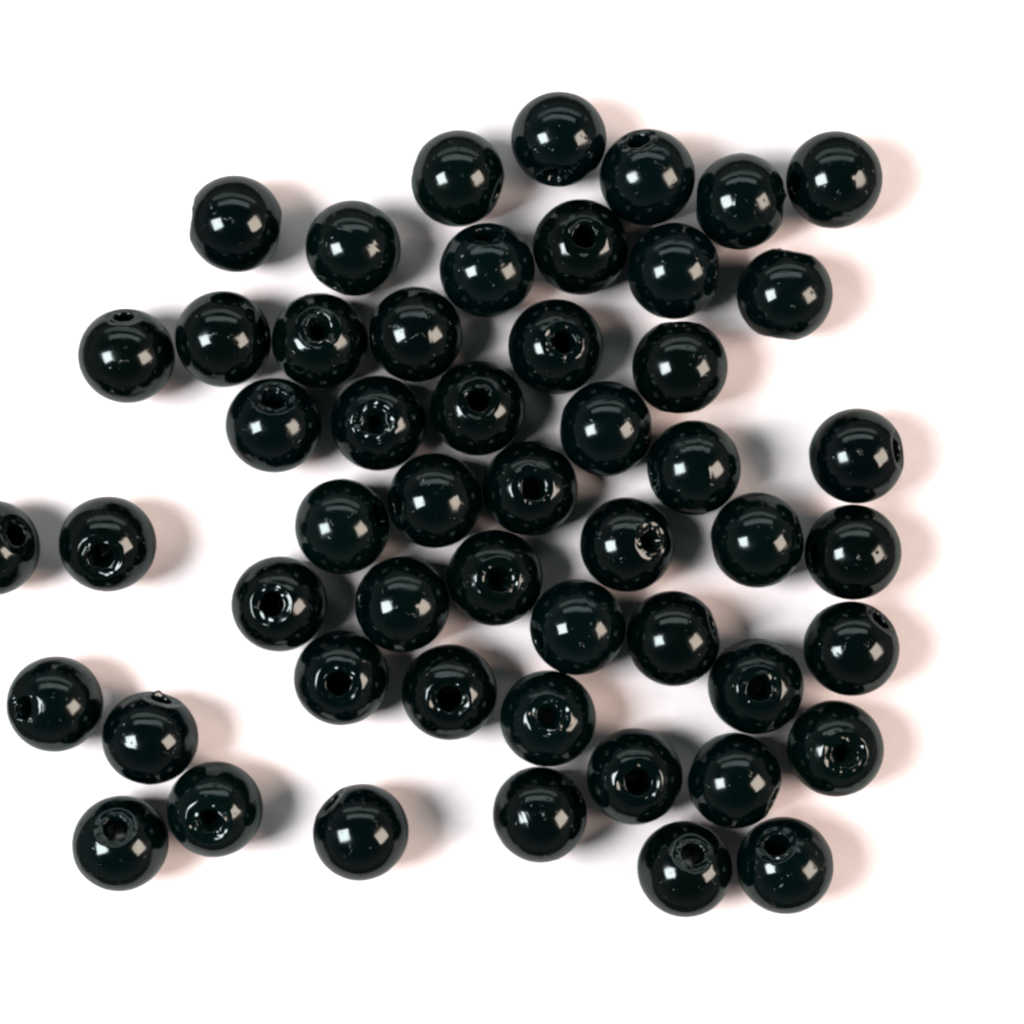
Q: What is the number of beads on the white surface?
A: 52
